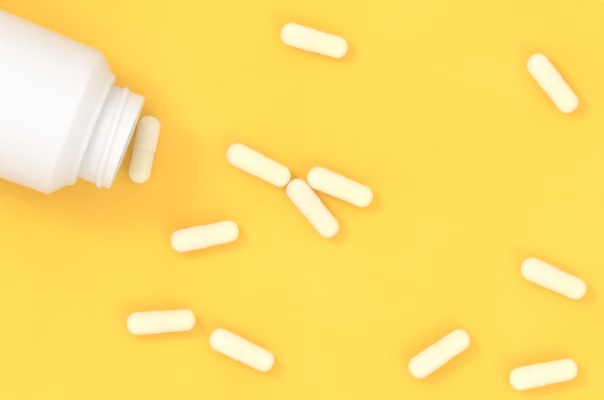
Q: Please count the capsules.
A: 12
